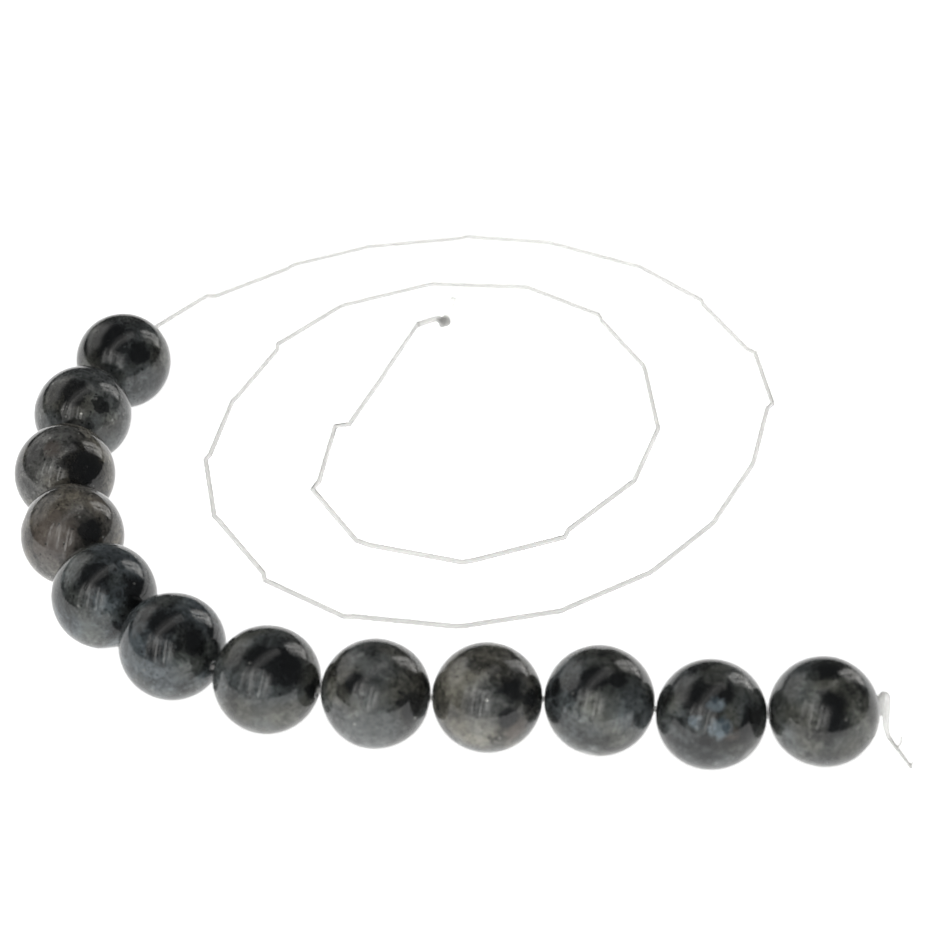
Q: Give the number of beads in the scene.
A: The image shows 12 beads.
